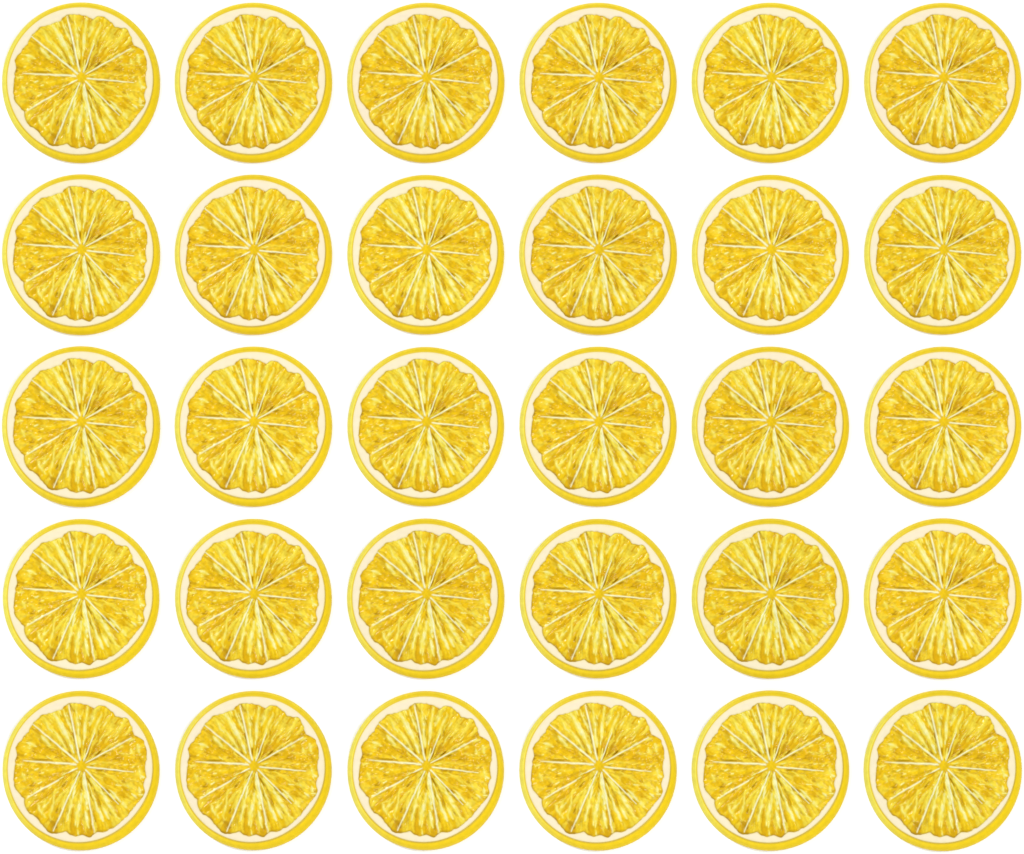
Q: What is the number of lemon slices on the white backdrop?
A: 30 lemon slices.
